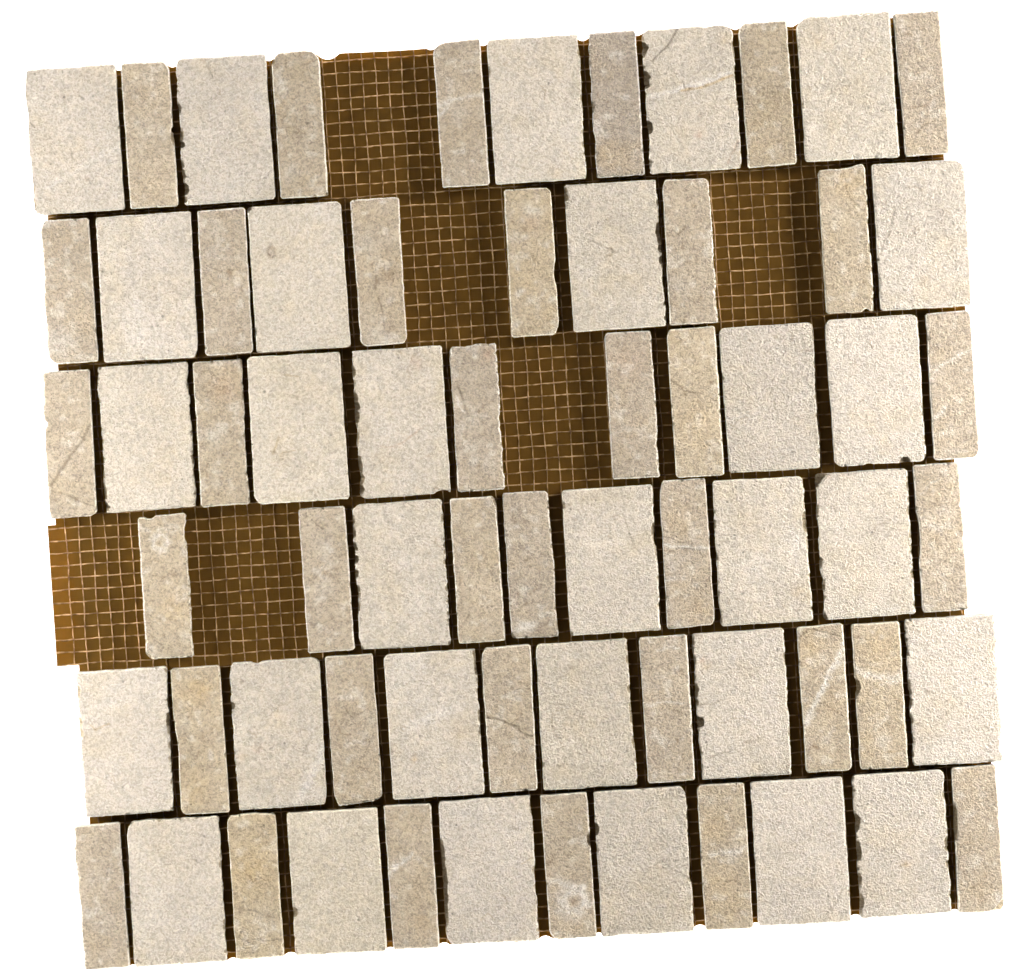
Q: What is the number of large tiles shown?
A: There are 30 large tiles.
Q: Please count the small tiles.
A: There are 36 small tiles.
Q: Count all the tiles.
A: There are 66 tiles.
